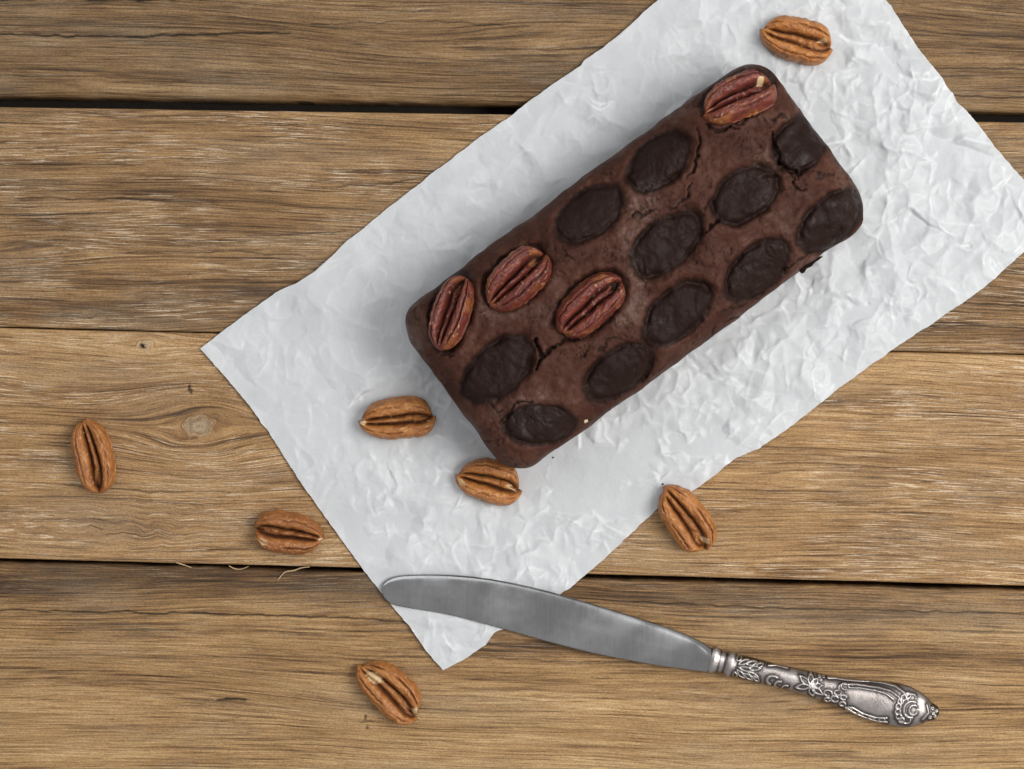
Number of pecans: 11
